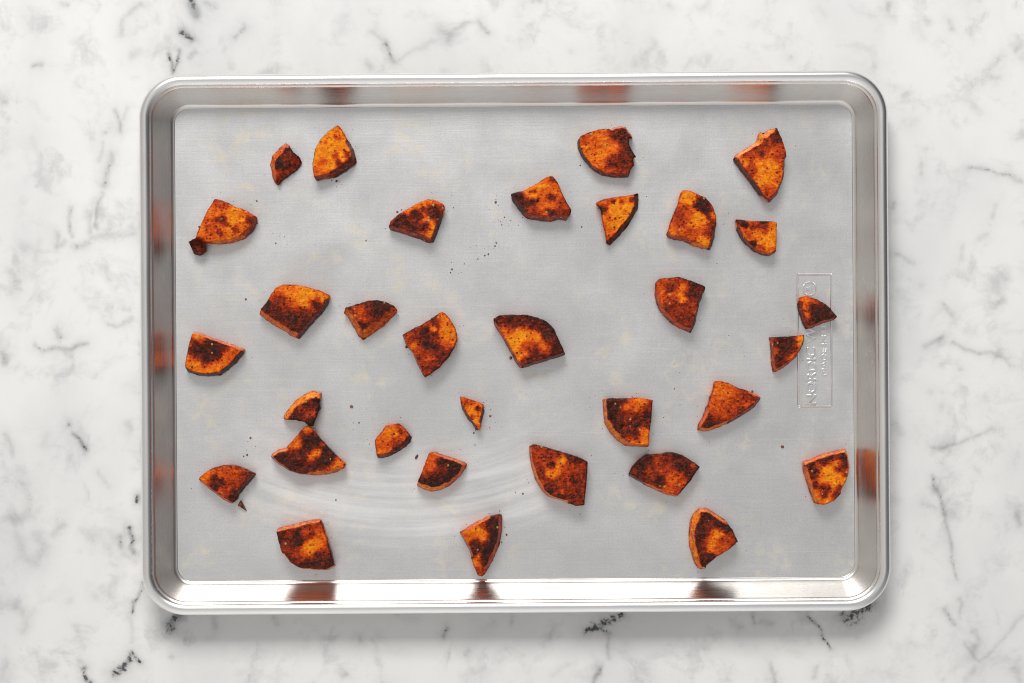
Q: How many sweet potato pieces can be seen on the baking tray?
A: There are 32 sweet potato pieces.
